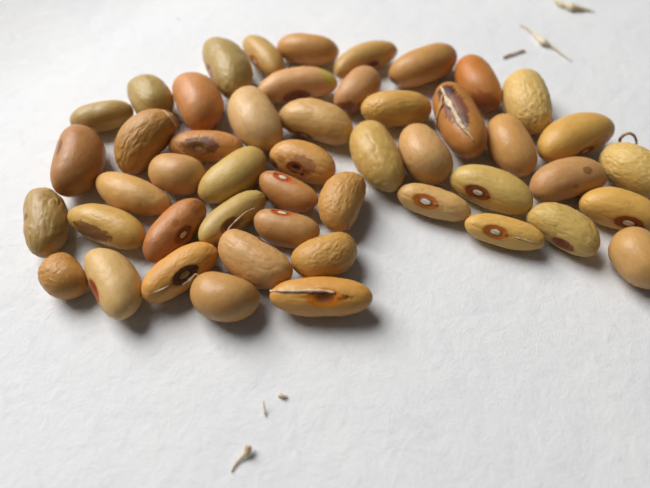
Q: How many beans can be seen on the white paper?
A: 49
